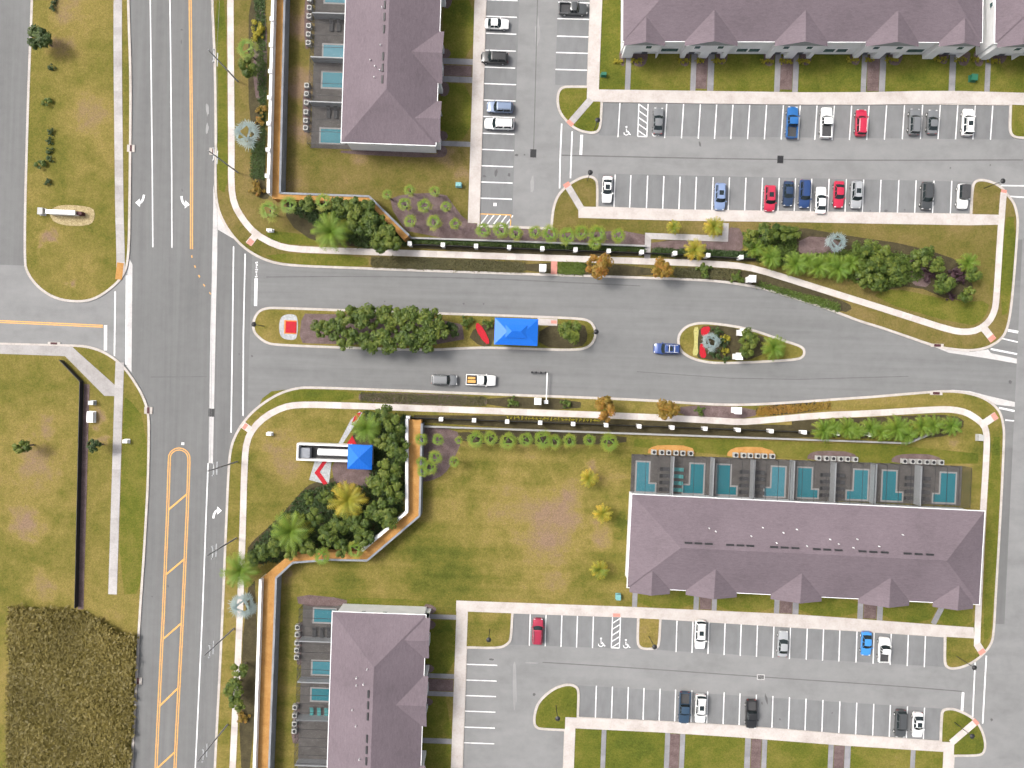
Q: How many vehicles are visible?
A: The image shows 35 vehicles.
